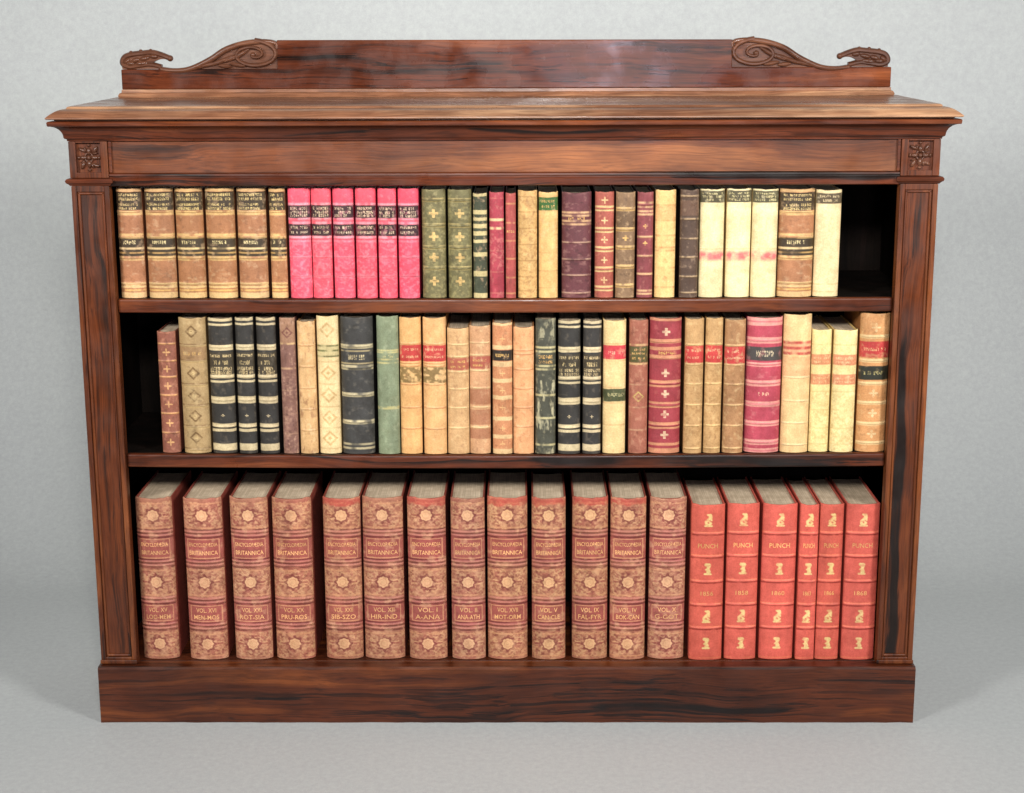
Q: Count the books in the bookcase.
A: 79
